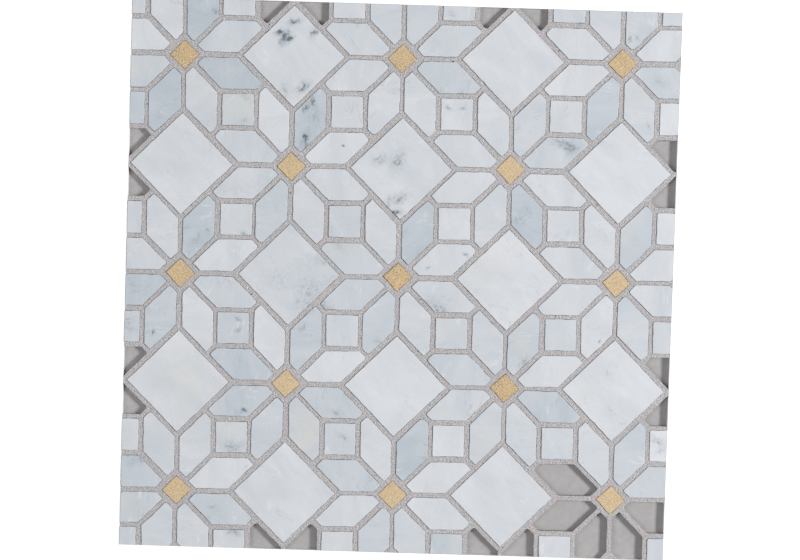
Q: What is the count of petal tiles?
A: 99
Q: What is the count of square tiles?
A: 36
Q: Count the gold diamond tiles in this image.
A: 13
